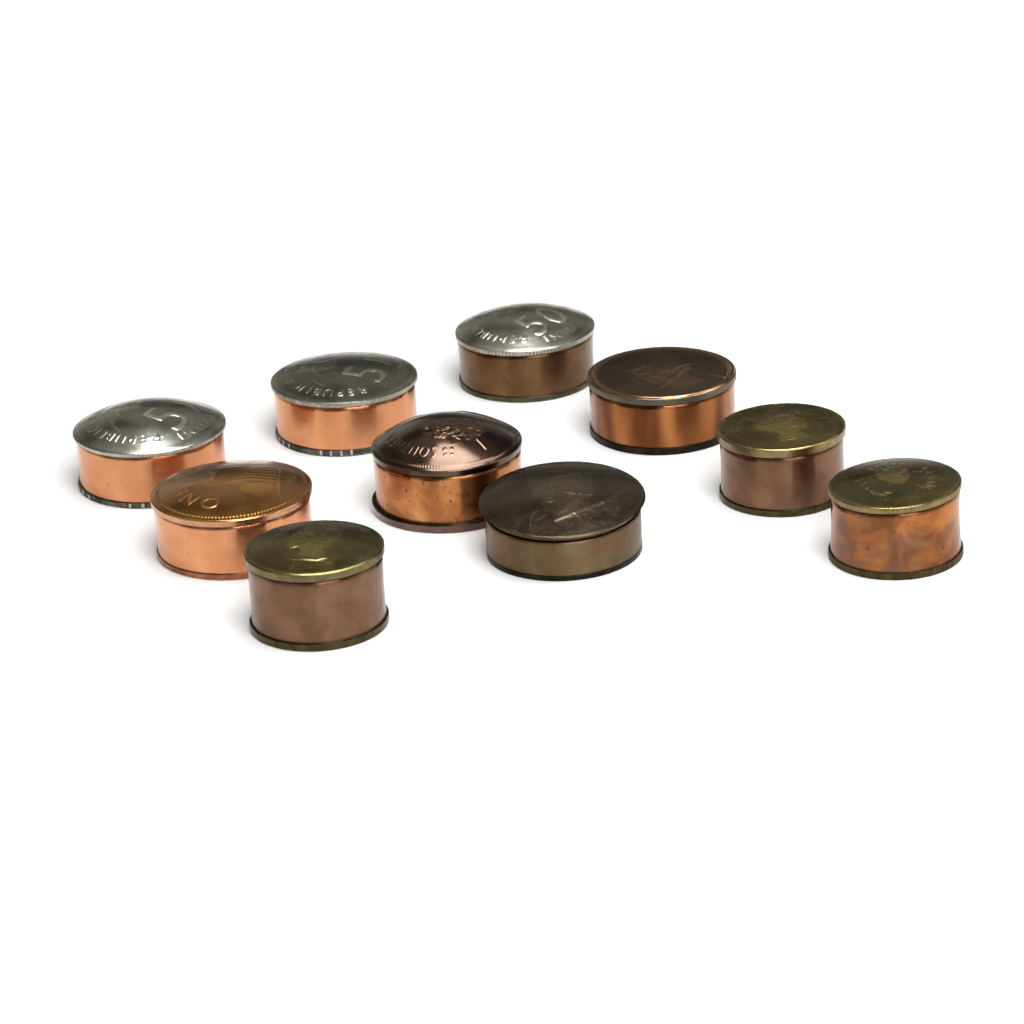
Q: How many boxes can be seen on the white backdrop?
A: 10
